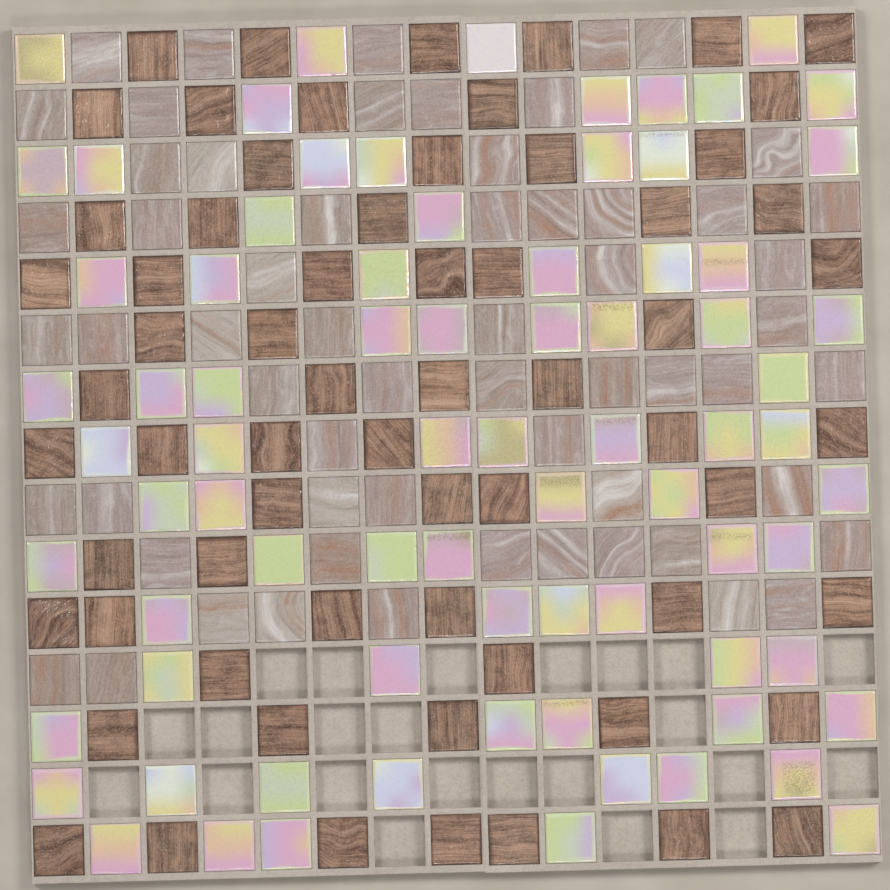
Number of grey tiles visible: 60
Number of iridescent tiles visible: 77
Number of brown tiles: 65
